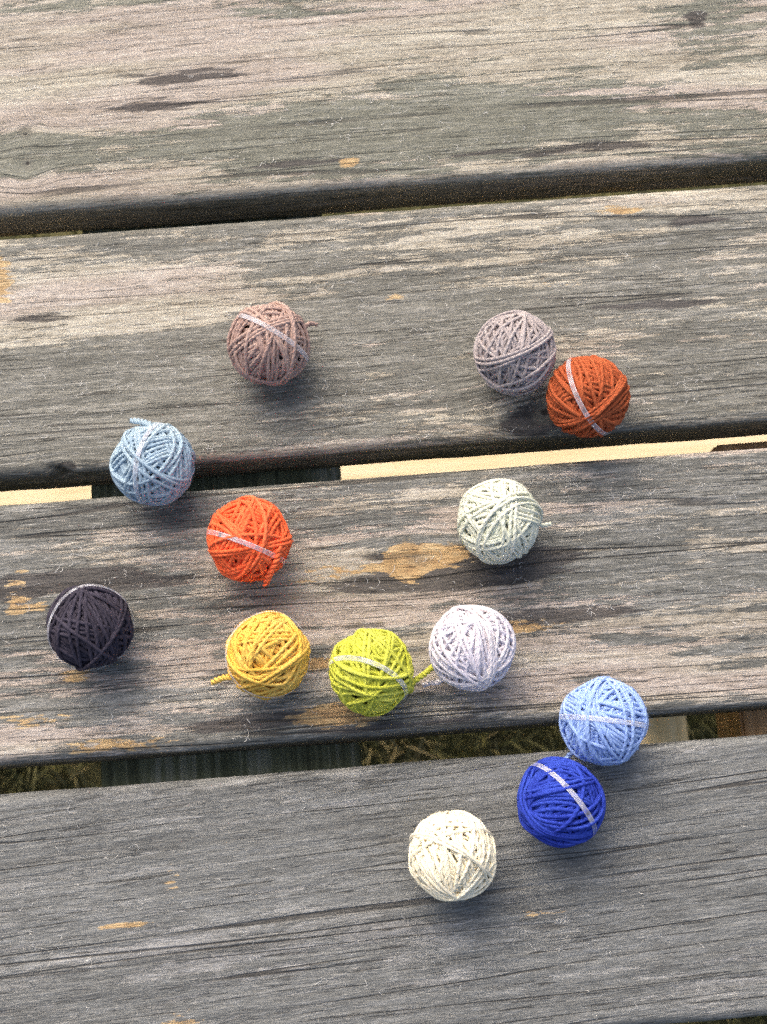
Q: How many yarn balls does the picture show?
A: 13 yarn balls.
